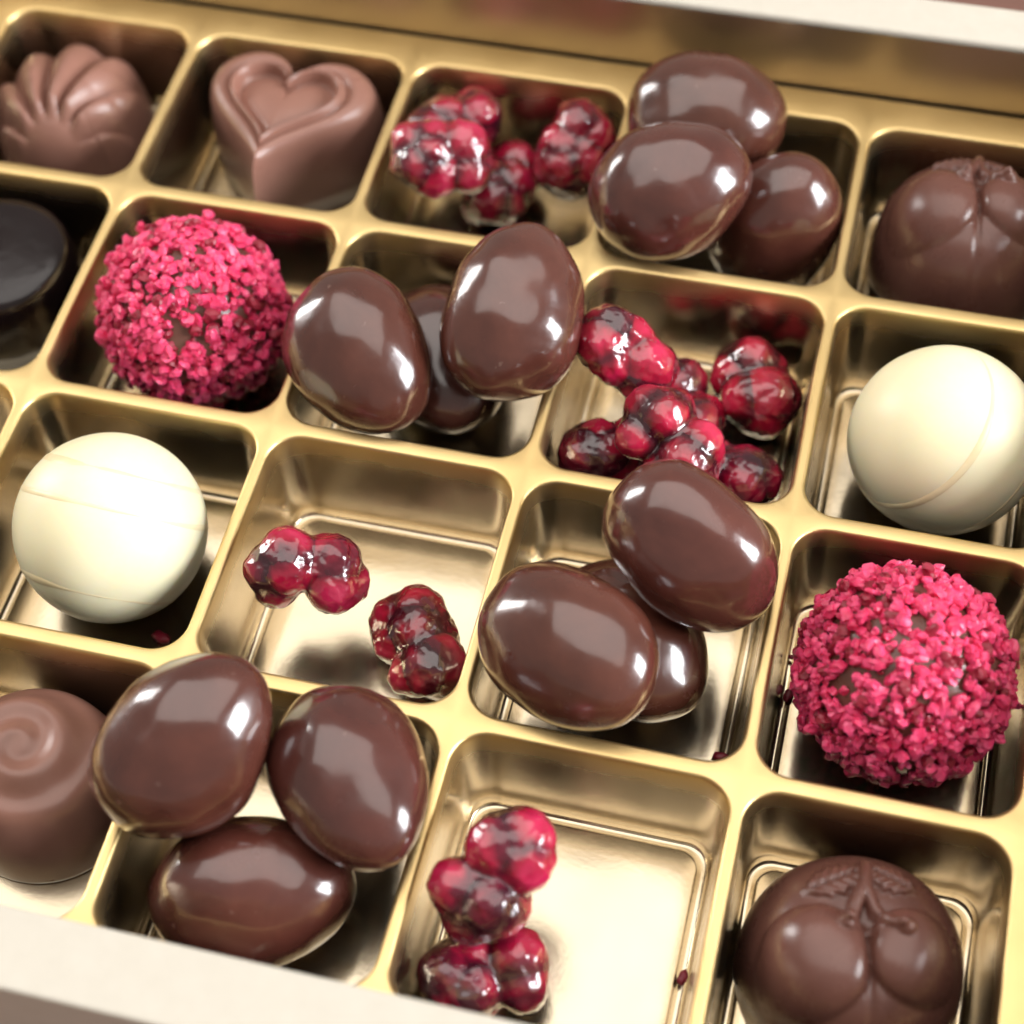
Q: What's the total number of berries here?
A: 14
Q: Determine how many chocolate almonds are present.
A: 12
